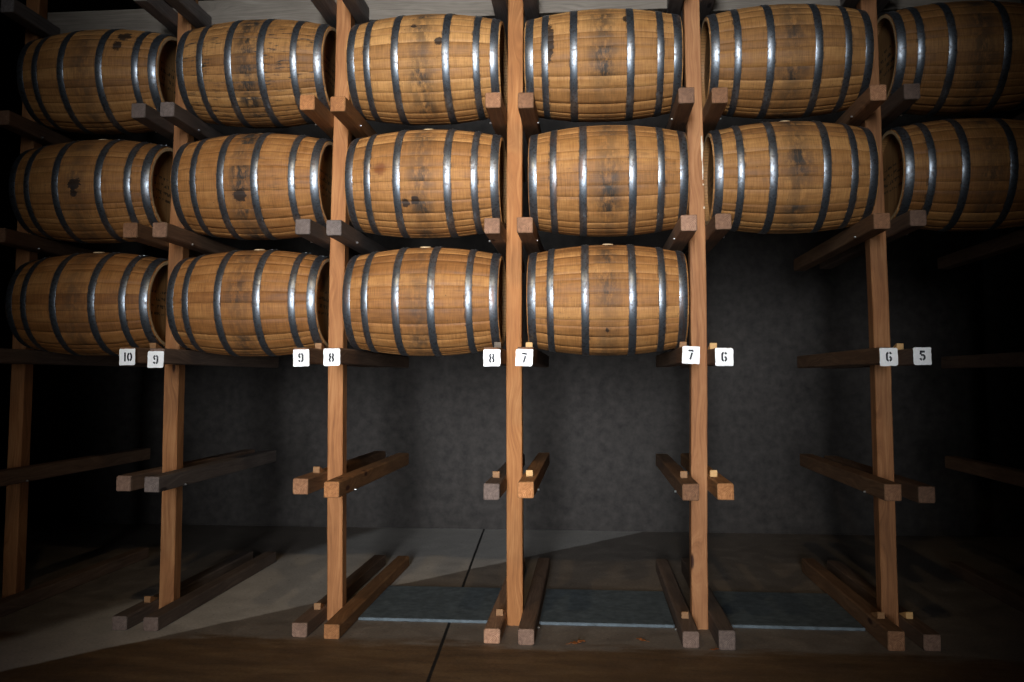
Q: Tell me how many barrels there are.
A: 16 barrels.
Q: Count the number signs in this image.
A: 10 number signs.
